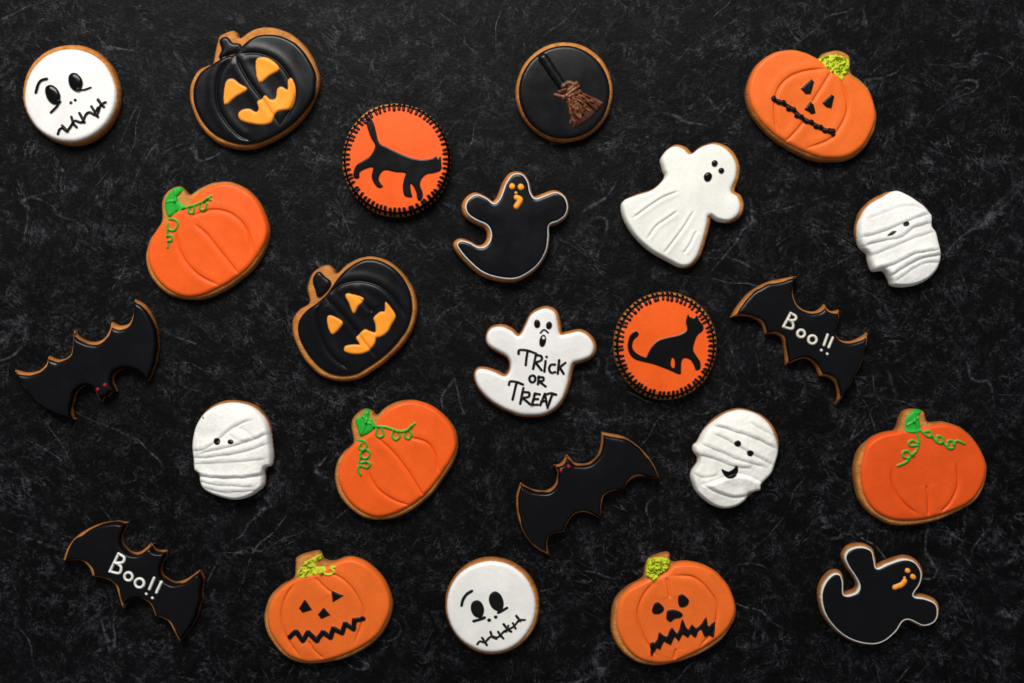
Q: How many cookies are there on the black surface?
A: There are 24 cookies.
